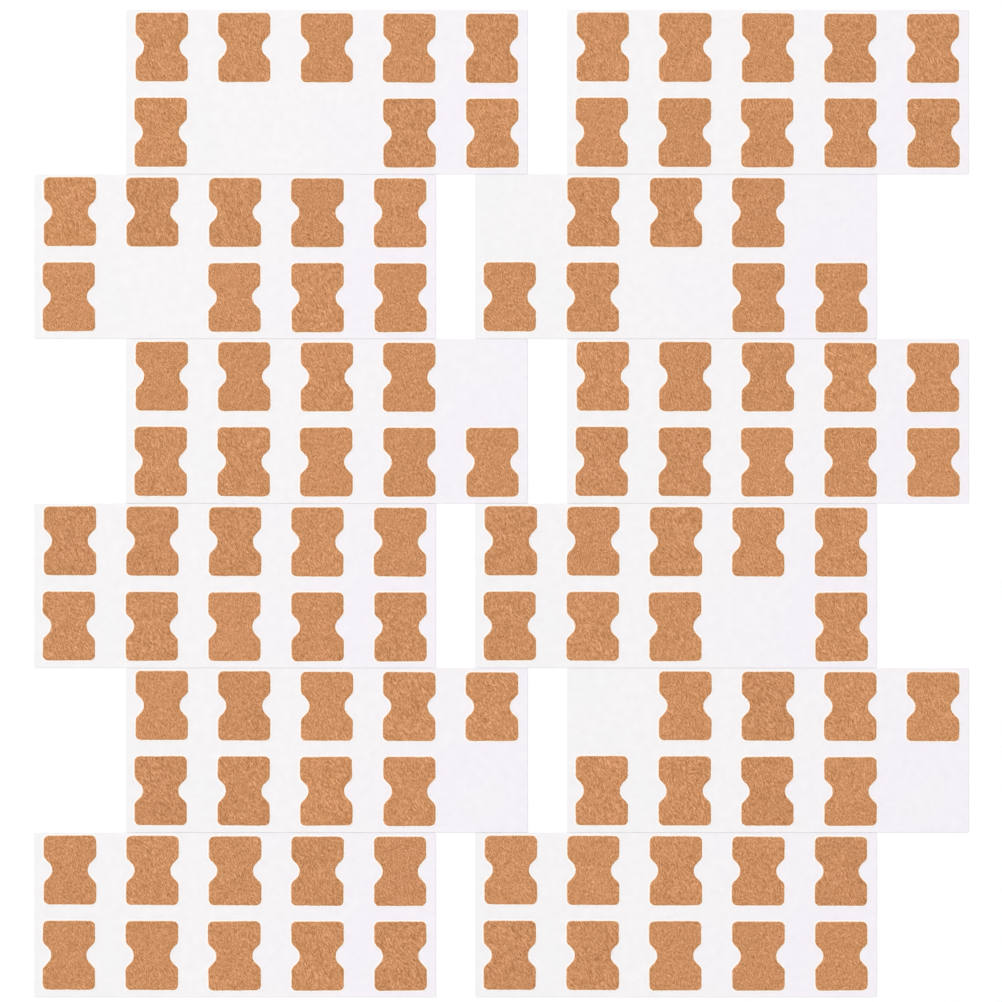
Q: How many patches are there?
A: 109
